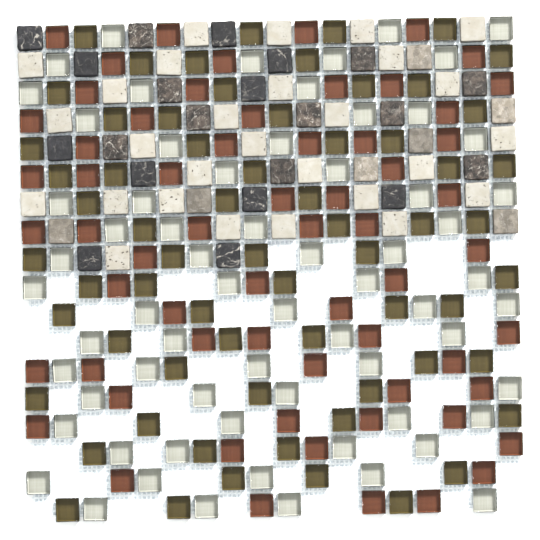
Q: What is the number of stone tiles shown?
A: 56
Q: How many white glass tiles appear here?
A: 66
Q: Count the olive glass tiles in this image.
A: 65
